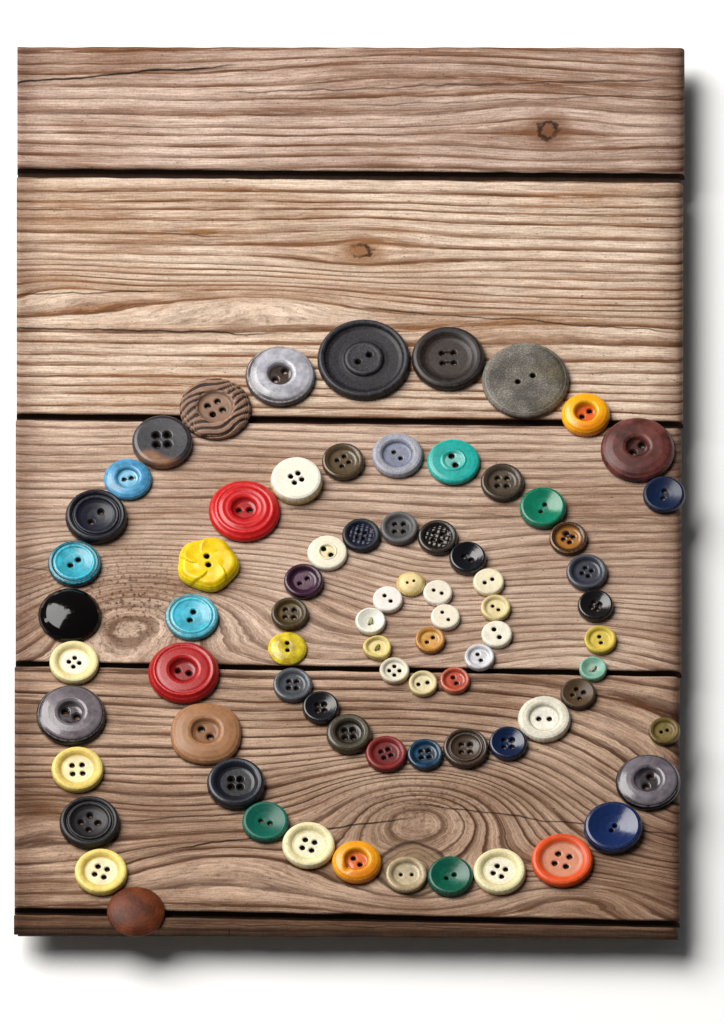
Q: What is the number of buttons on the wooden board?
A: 77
